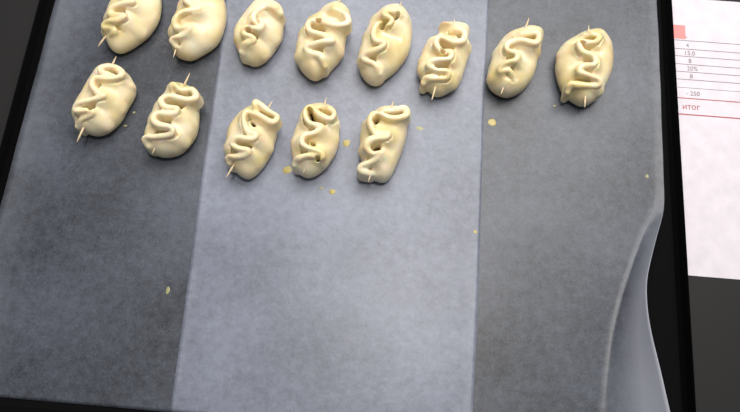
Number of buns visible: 13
